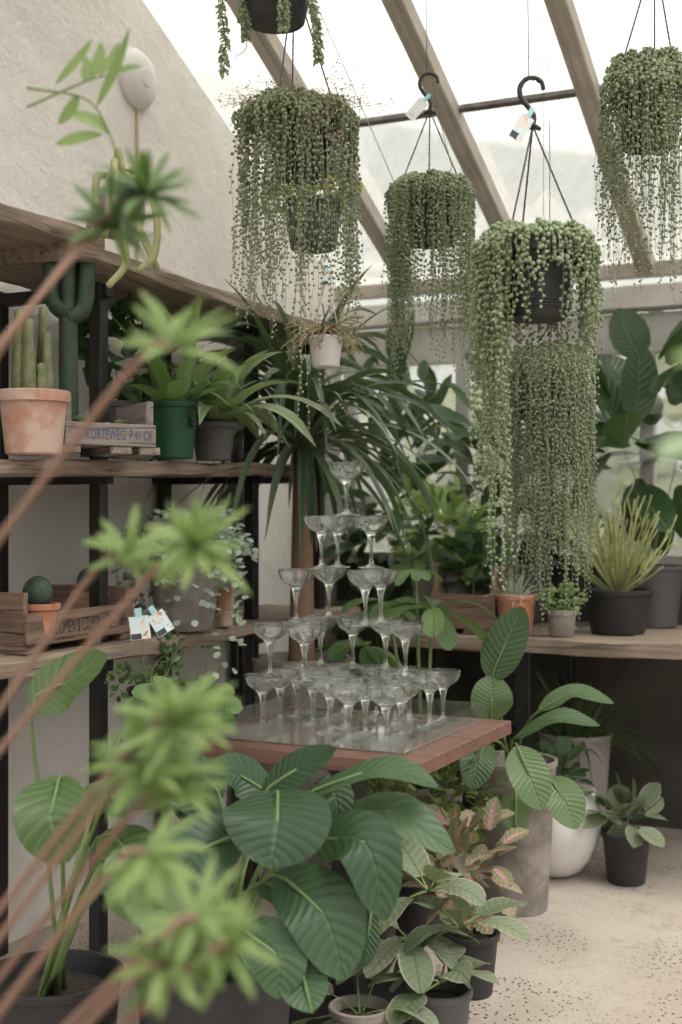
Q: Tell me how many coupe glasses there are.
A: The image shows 33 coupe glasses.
